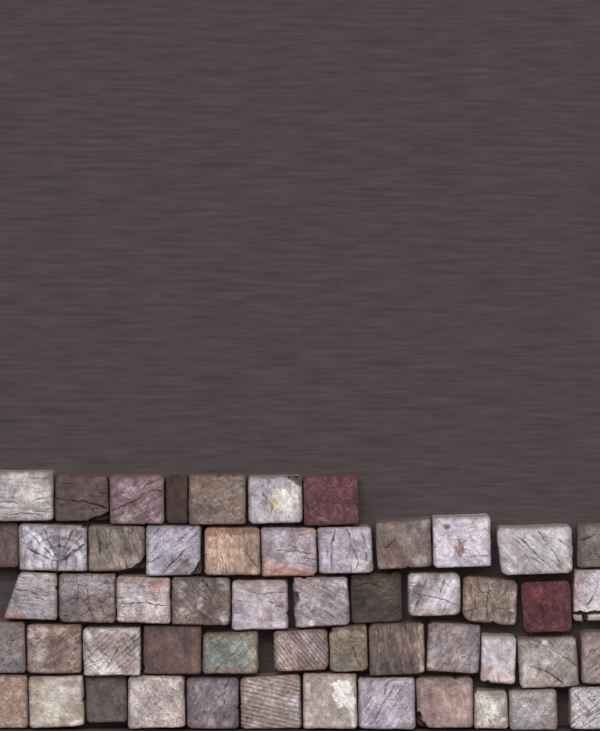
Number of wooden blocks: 53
